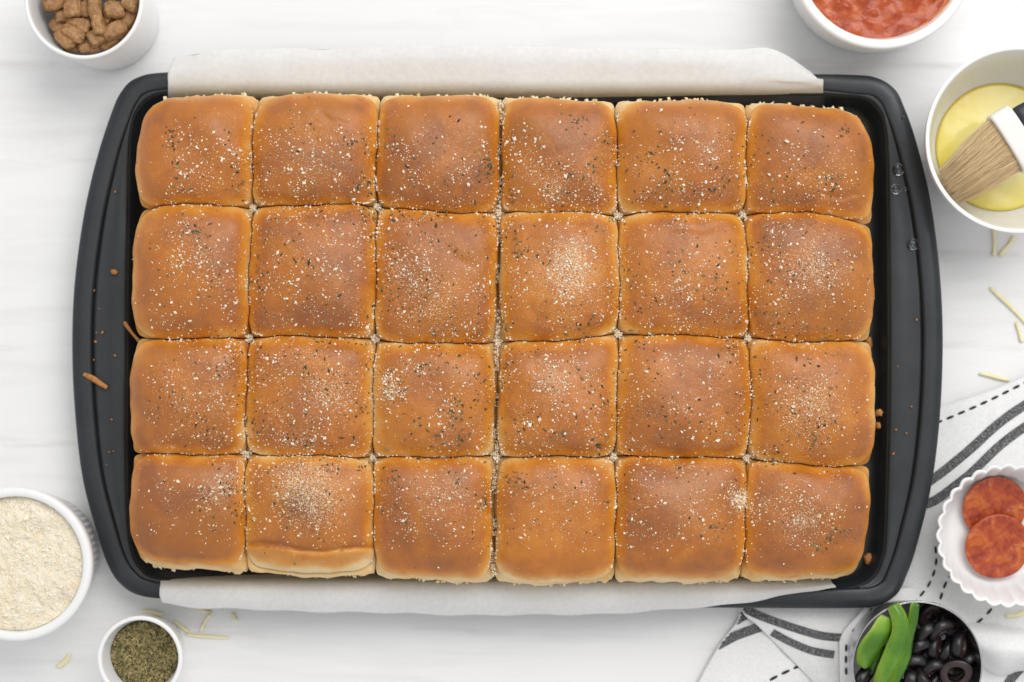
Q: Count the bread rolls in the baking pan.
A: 24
